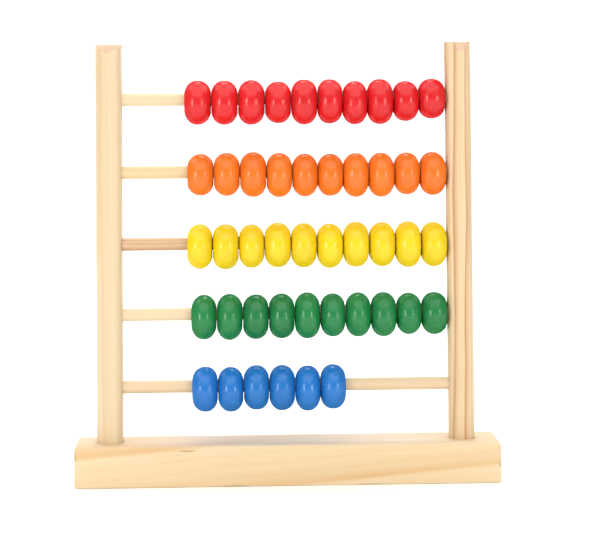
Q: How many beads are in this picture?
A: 46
